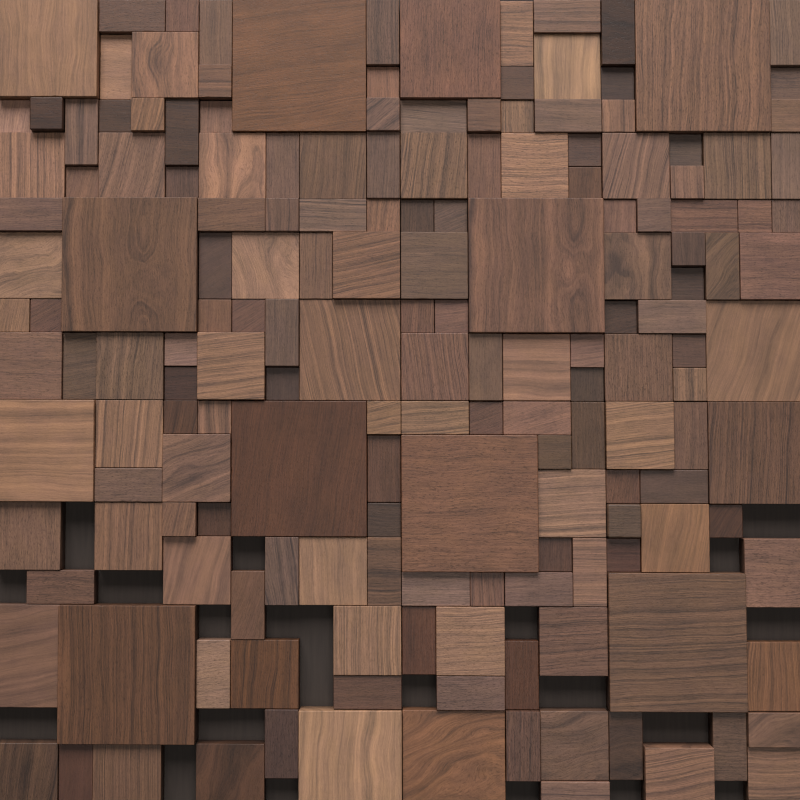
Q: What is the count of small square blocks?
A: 60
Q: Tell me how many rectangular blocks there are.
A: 53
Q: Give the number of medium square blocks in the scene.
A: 43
